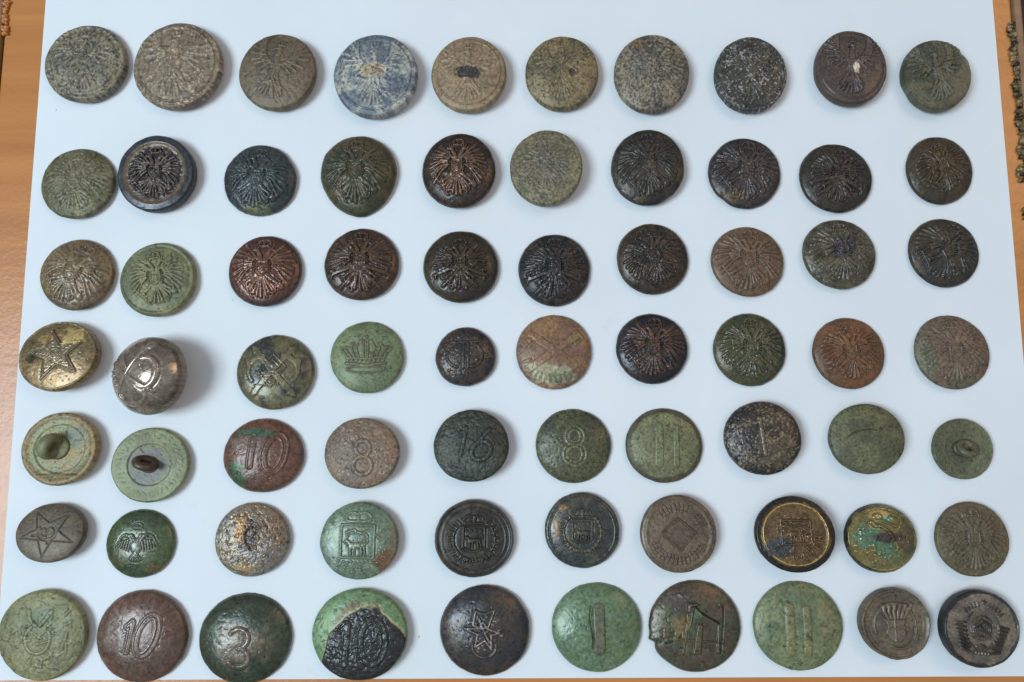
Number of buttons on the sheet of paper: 70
